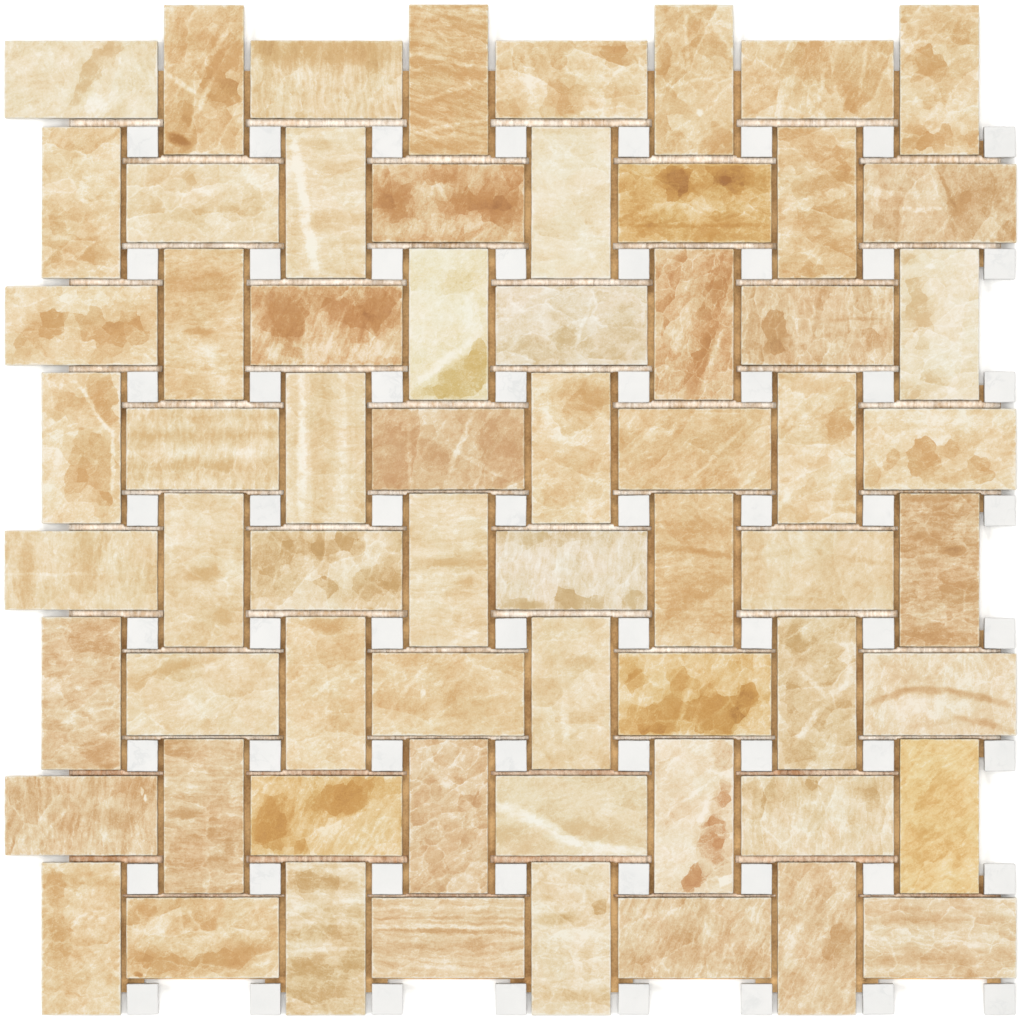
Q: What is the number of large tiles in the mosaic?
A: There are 64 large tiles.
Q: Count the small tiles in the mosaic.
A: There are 64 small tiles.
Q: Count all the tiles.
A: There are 128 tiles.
